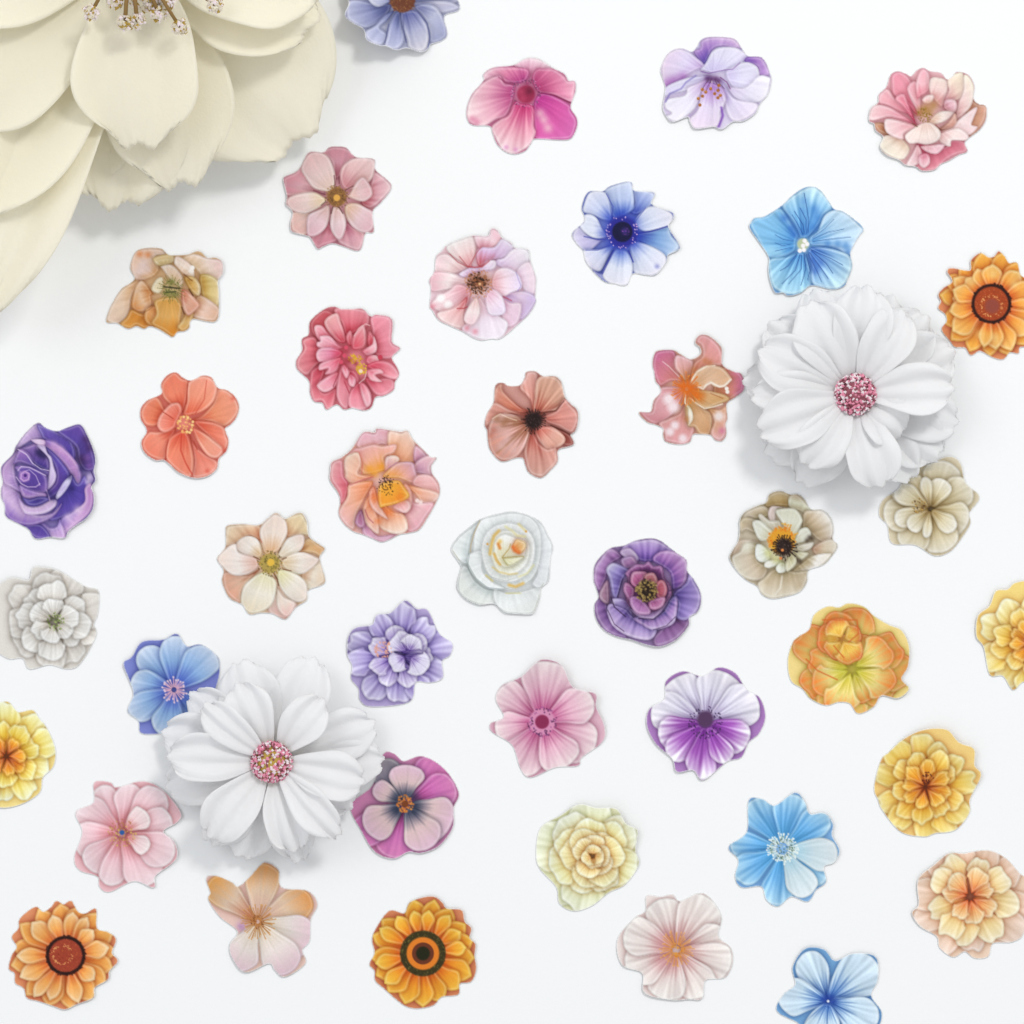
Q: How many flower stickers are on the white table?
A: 40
